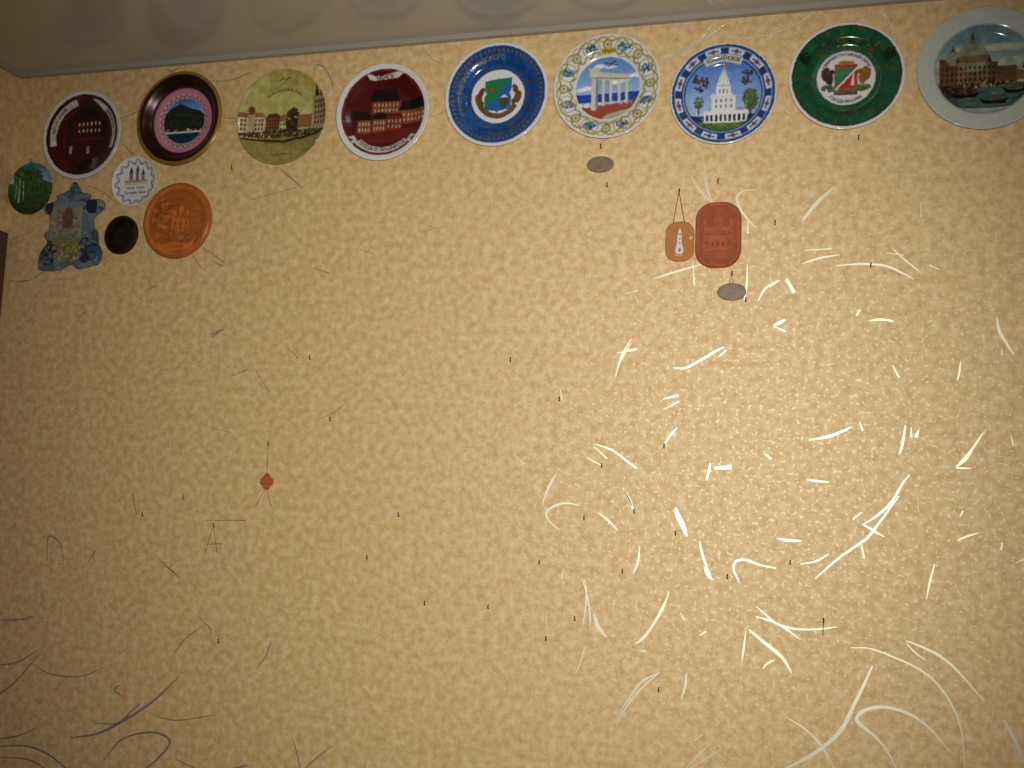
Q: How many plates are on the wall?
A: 13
